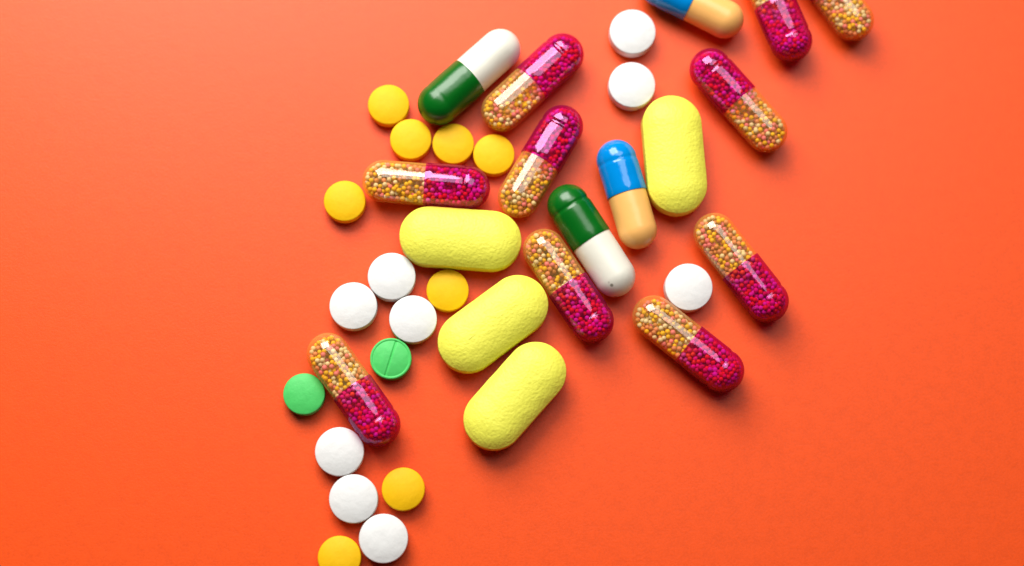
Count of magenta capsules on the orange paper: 10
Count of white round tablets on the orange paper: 9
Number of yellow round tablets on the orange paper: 8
